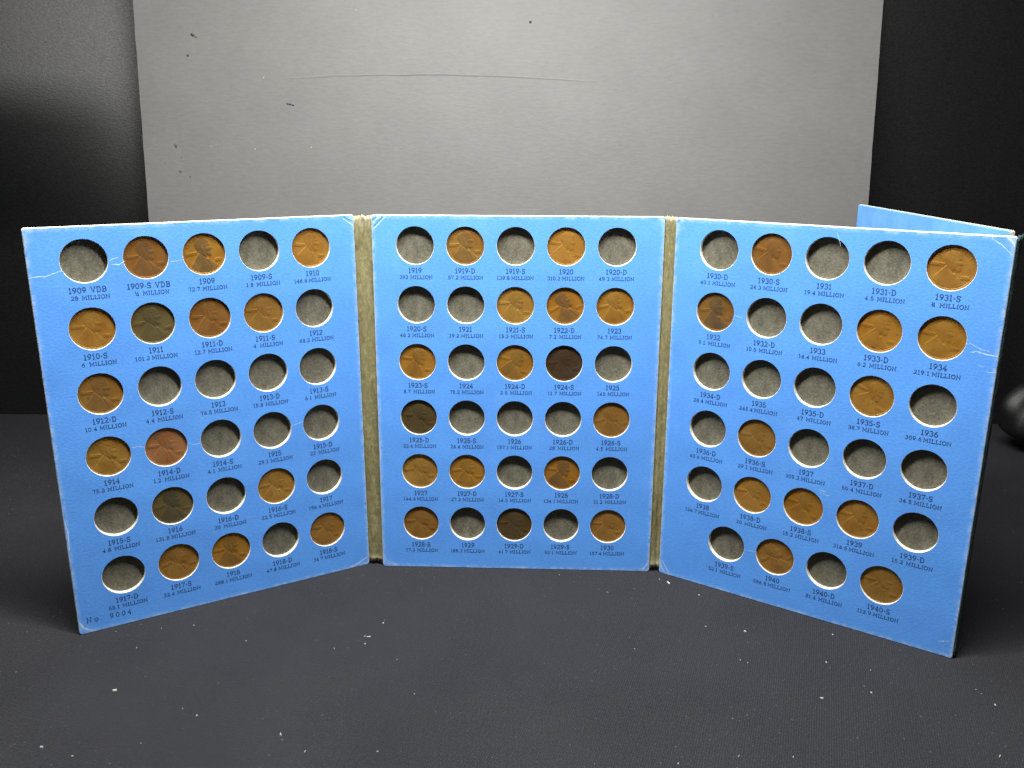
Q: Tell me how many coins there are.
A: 43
